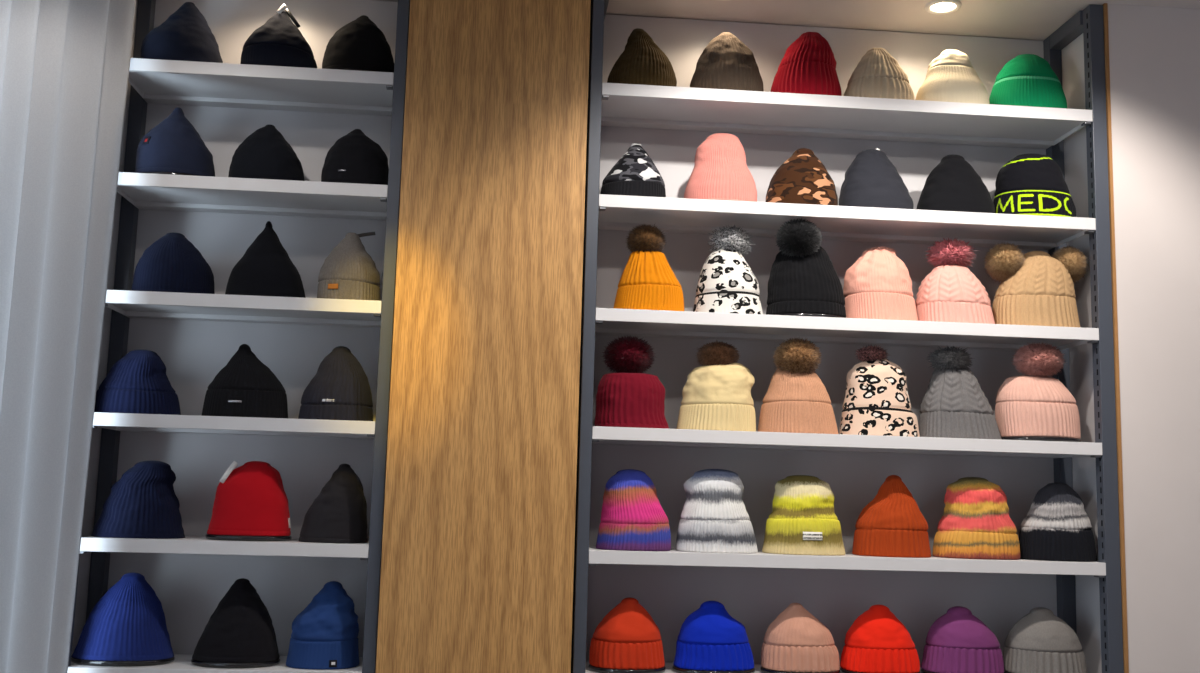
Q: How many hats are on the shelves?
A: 54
